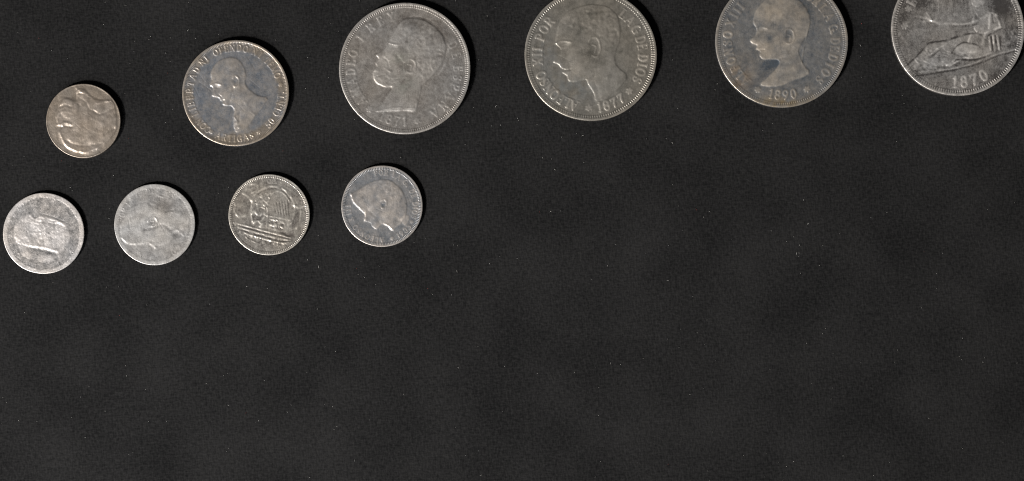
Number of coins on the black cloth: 10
